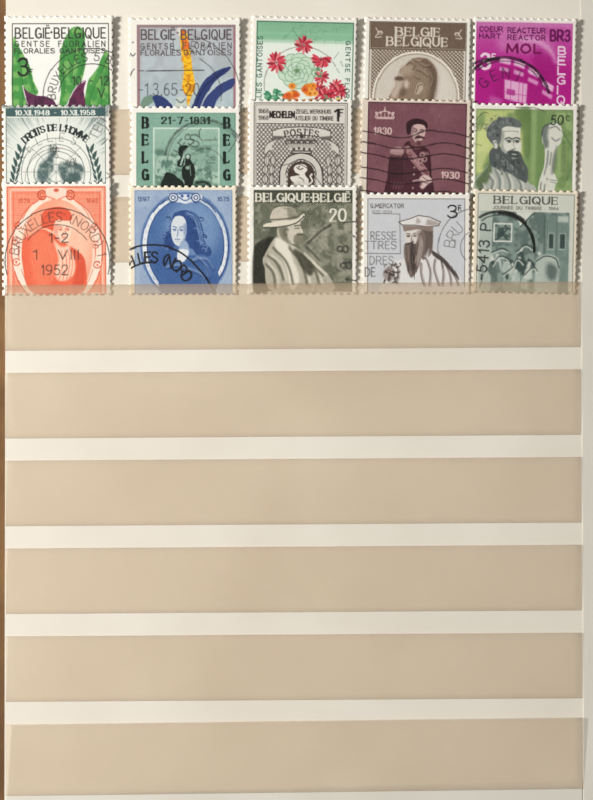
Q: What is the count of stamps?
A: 15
